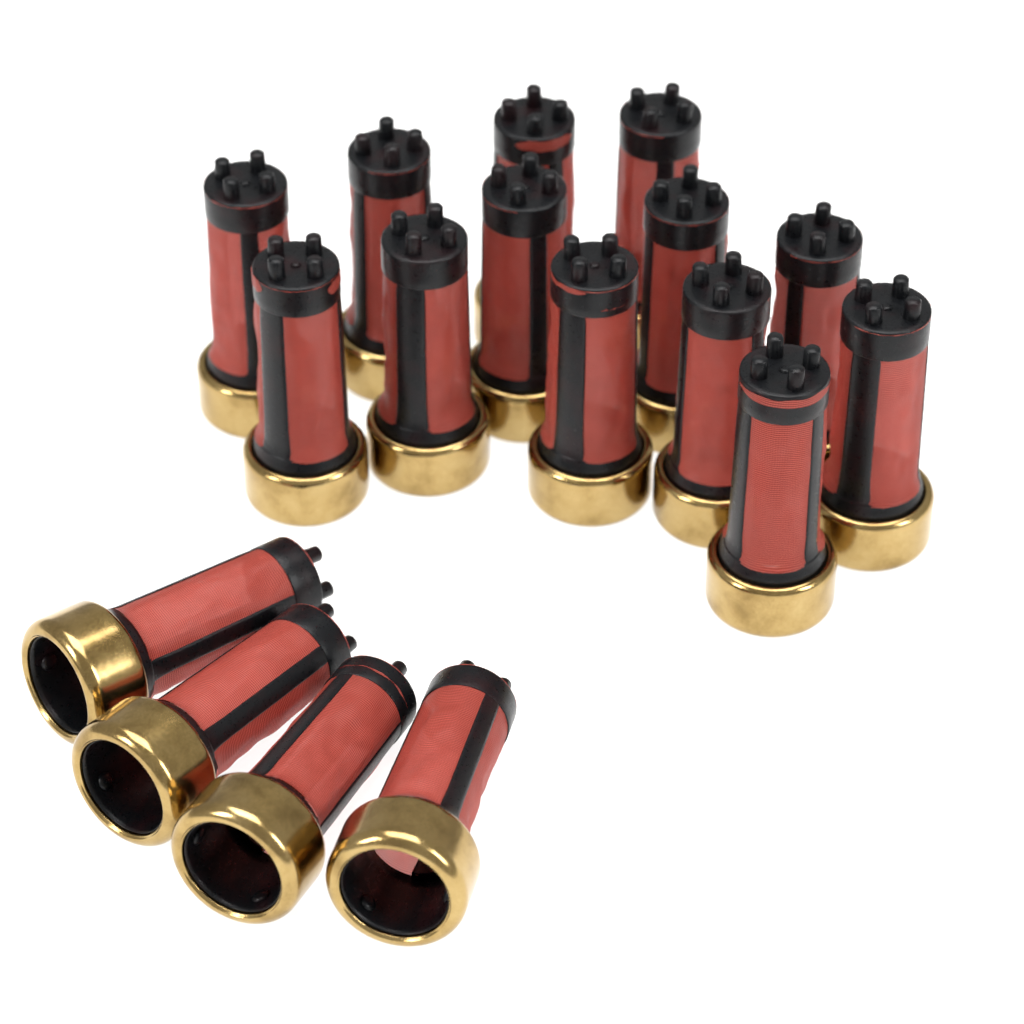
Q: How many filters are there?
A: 17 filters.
